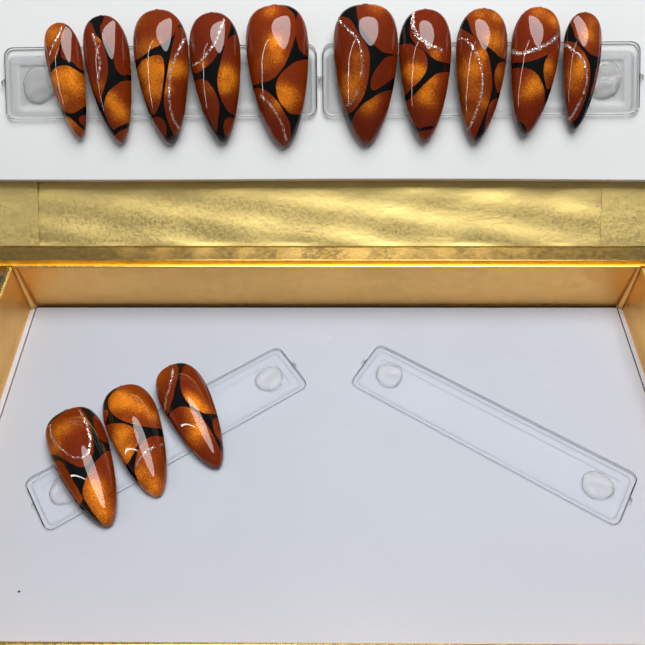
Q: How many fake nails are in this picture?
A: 13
